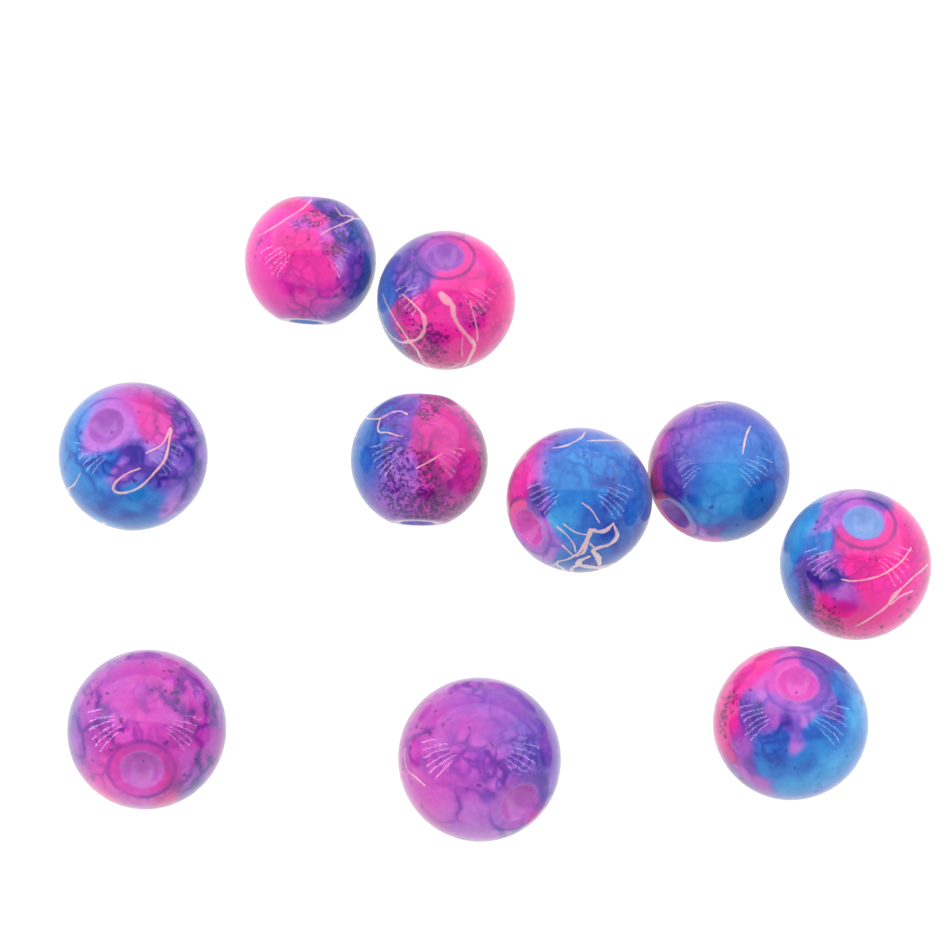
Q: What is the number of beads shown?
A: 10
